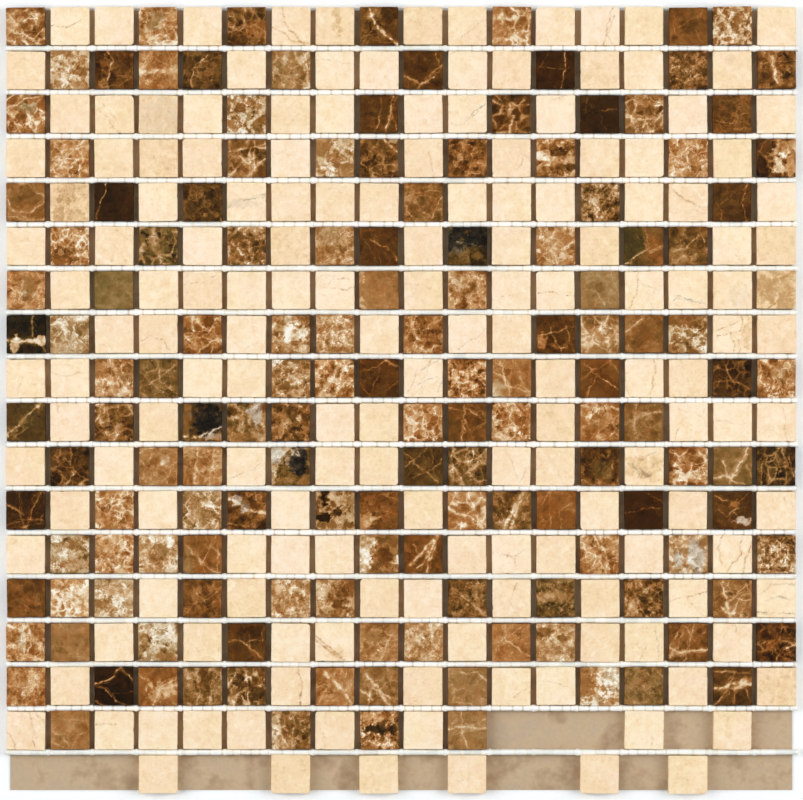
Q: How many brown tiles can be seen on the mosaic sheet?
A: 146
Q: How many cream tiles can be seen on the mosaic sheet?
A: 161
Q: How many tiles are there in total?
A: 307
